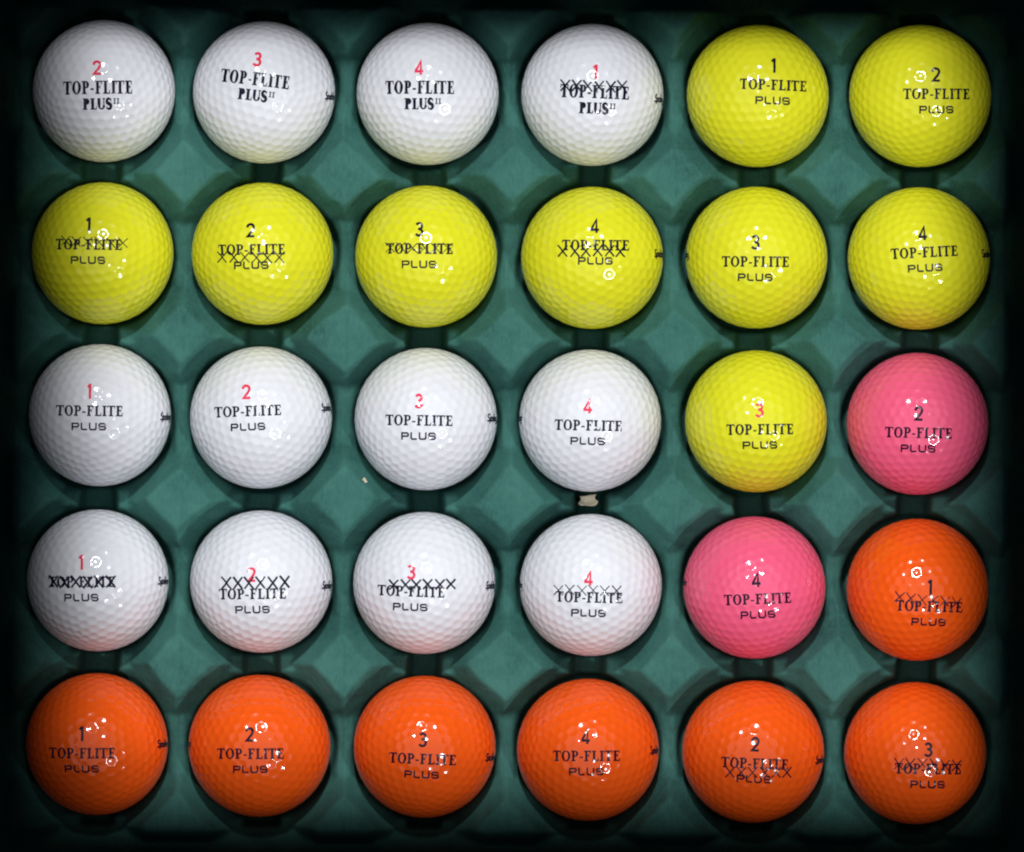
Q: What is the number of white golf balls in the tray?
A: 12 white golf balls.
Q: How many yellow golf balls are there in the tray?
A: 9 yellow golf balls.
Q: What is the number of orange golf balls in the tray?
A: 7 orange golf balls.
